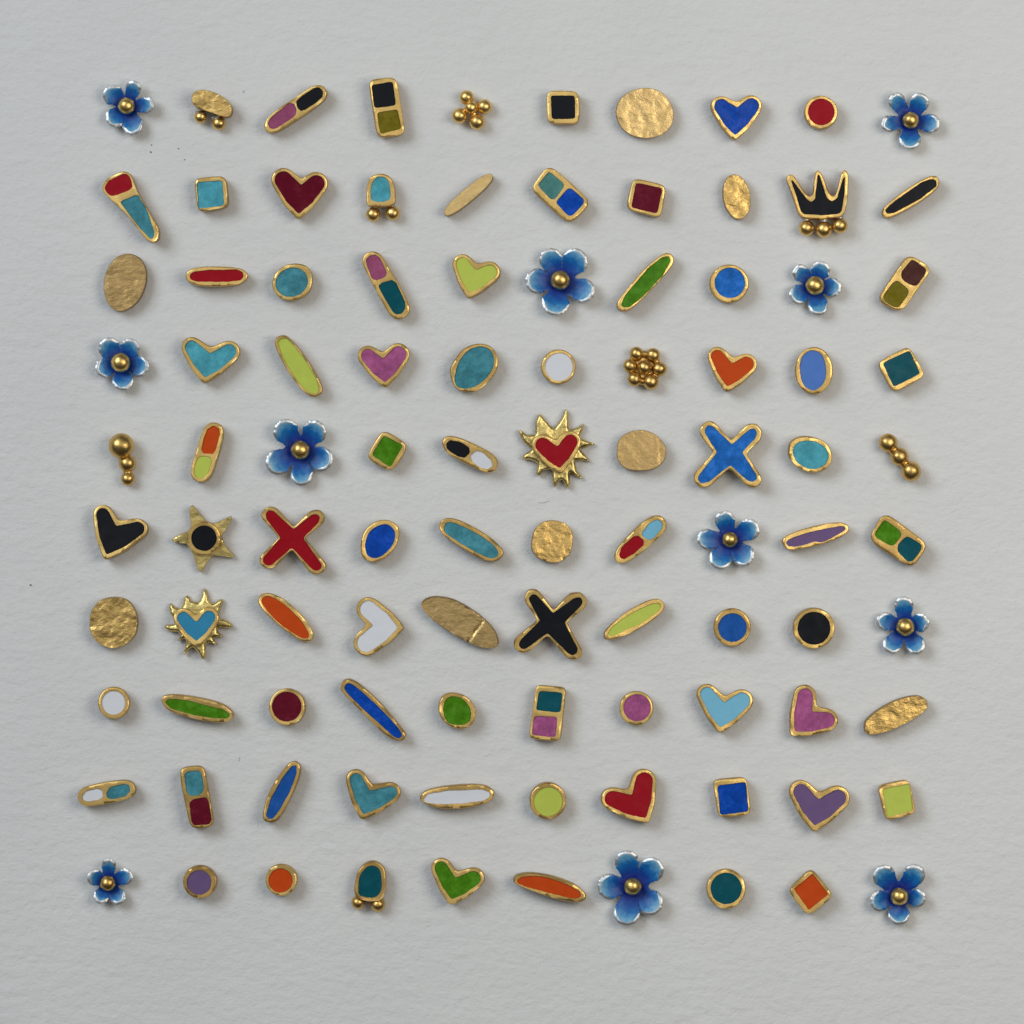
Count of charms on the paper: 100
